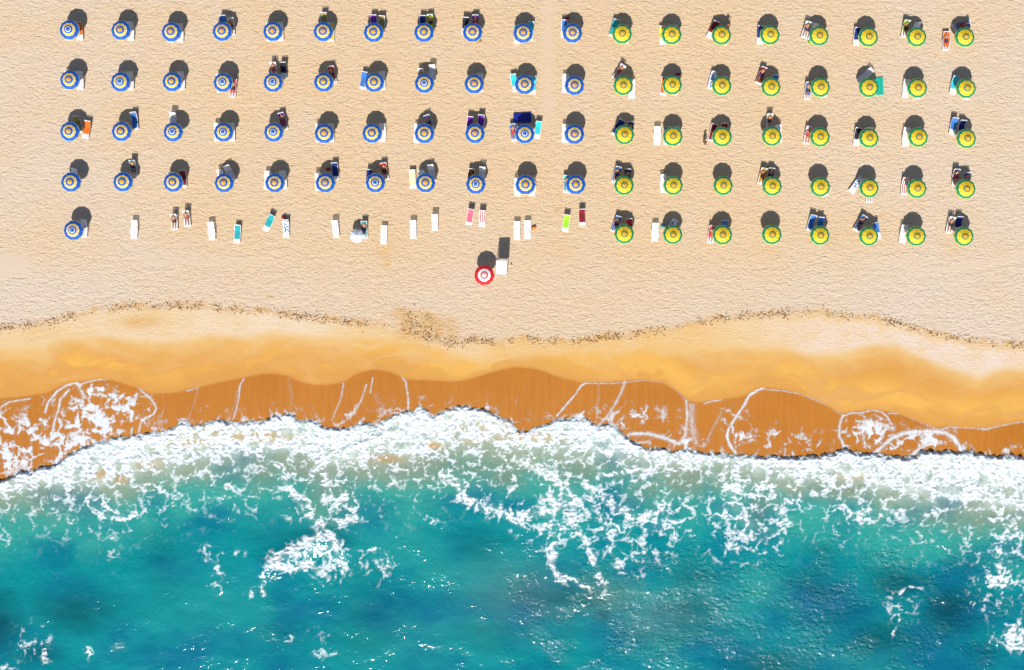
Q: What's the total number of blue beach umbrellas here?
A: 45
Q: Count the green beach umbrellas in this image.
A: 40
